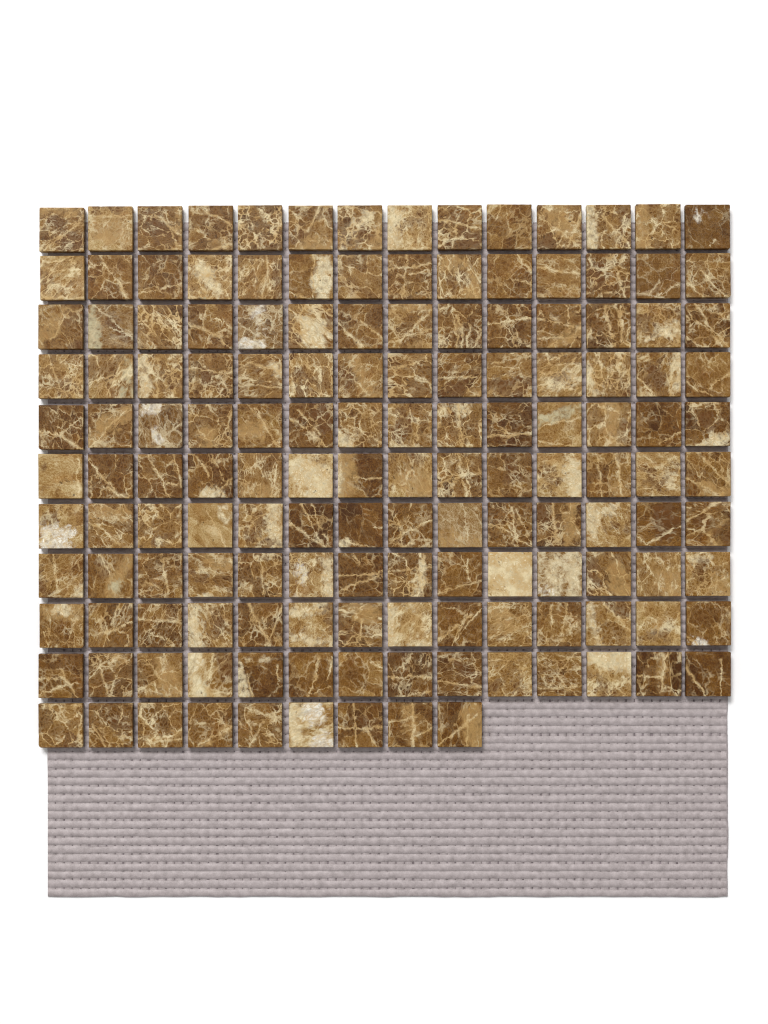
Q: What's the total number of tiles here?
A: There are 149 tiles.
